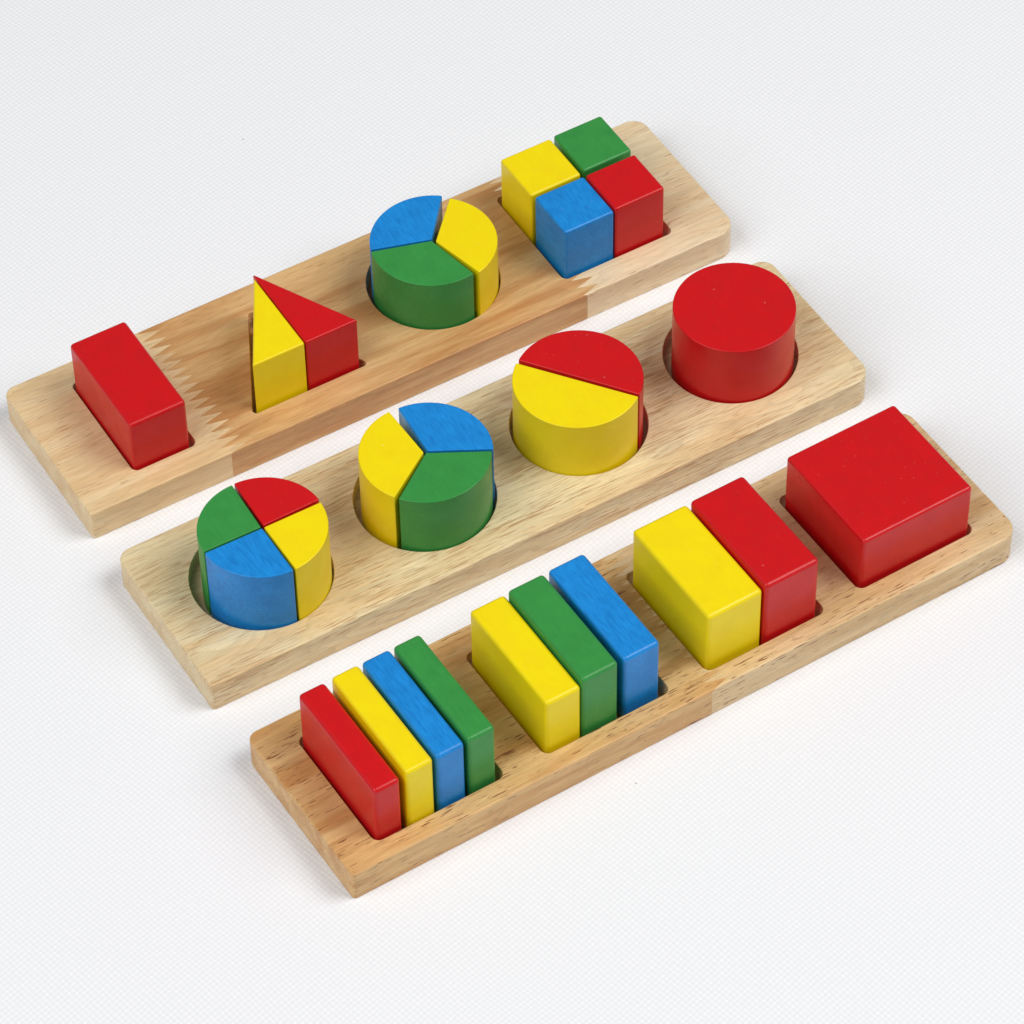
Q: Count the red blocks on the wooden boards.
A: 9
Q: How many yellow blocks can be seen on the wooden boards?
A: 9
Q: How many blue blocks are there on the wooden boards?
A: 6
